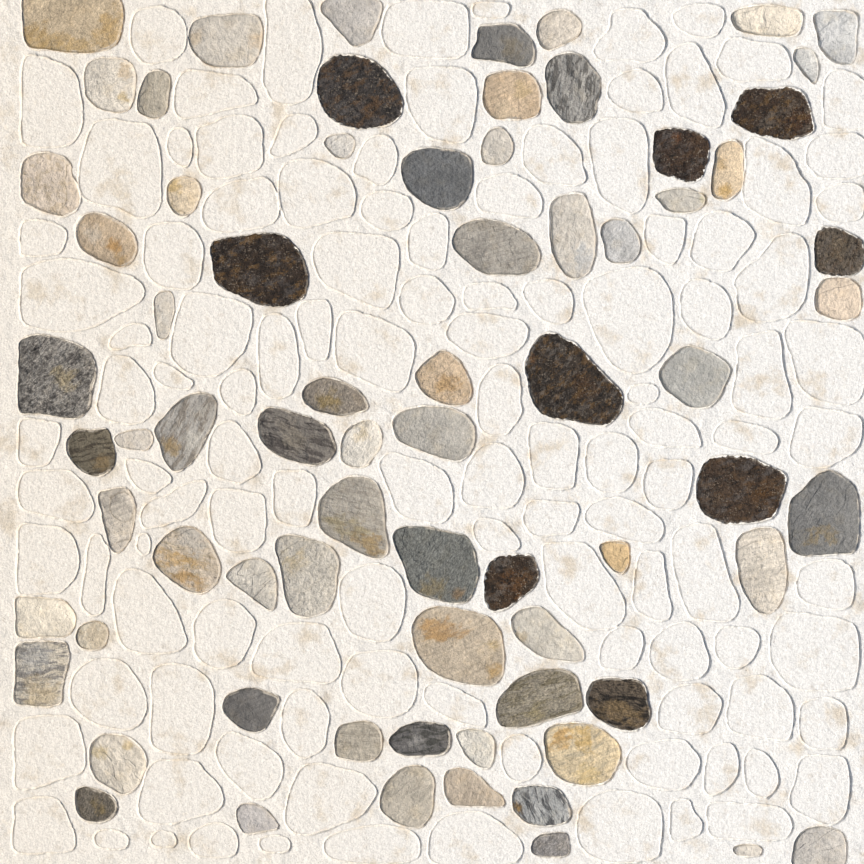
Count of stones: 73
